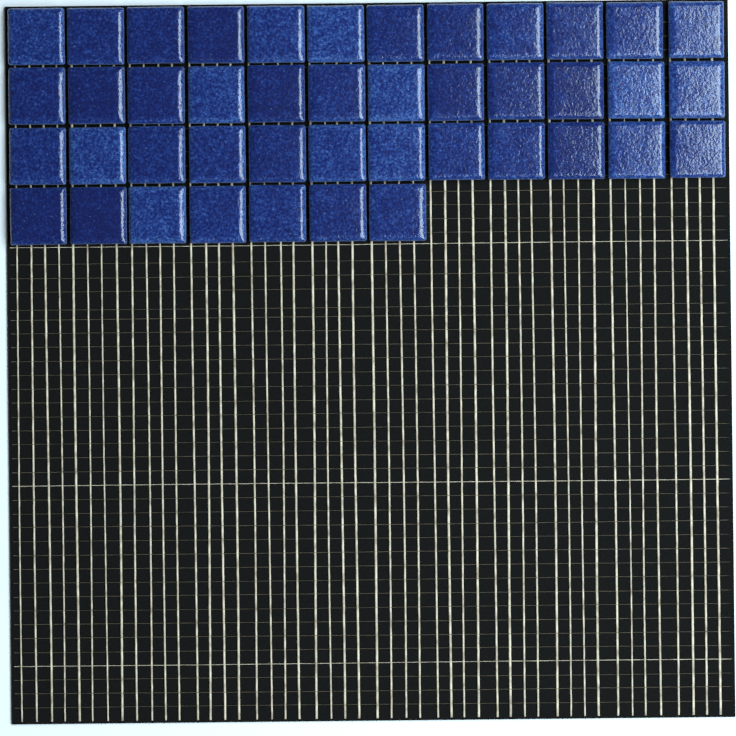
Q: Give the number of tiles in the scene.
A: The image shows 43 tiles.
